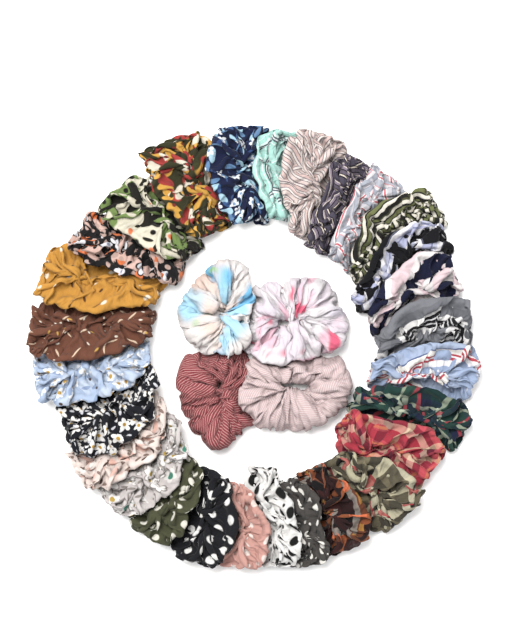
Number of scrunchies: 32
